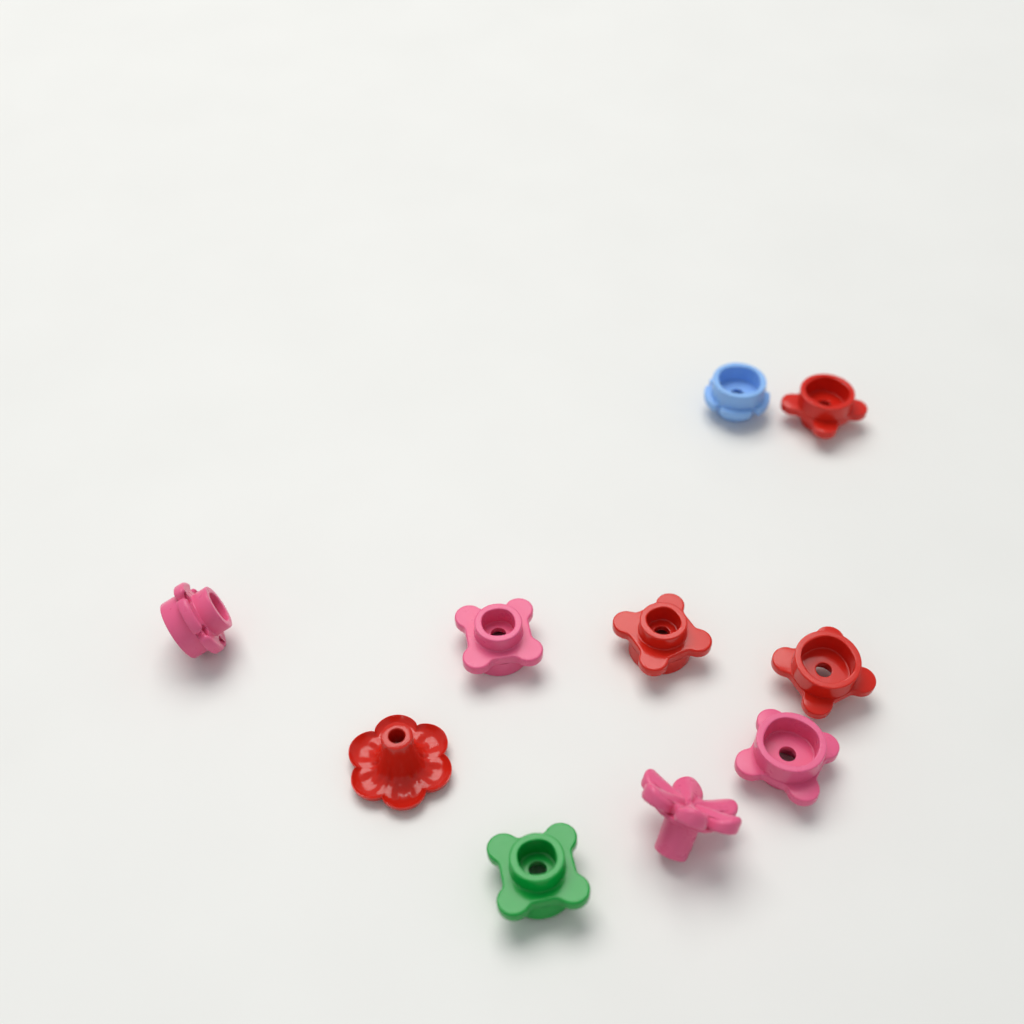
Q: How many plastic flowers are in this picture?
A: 10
